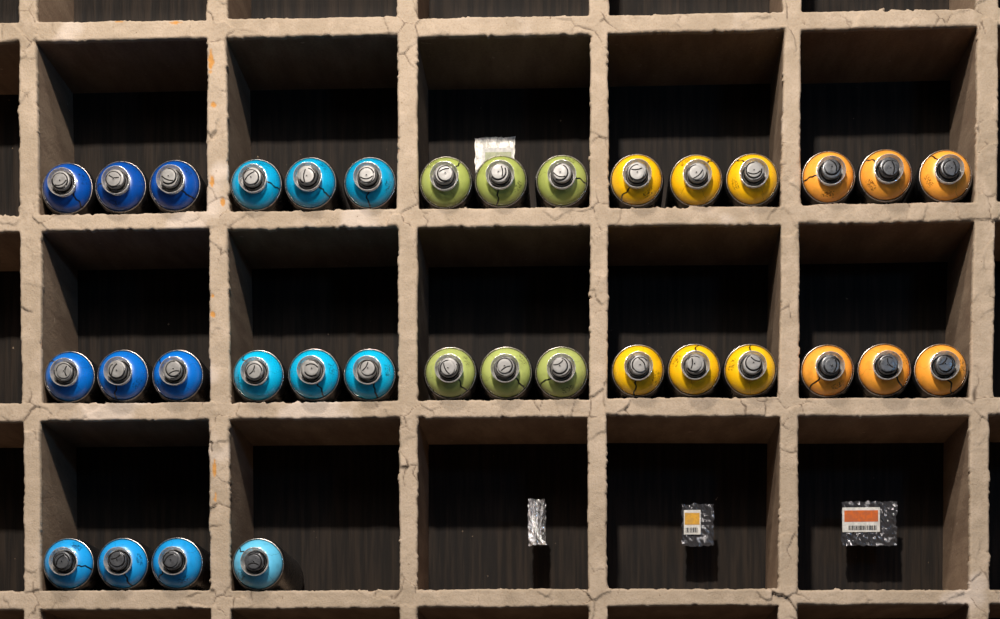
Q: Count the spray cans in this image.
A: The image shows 34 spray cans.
